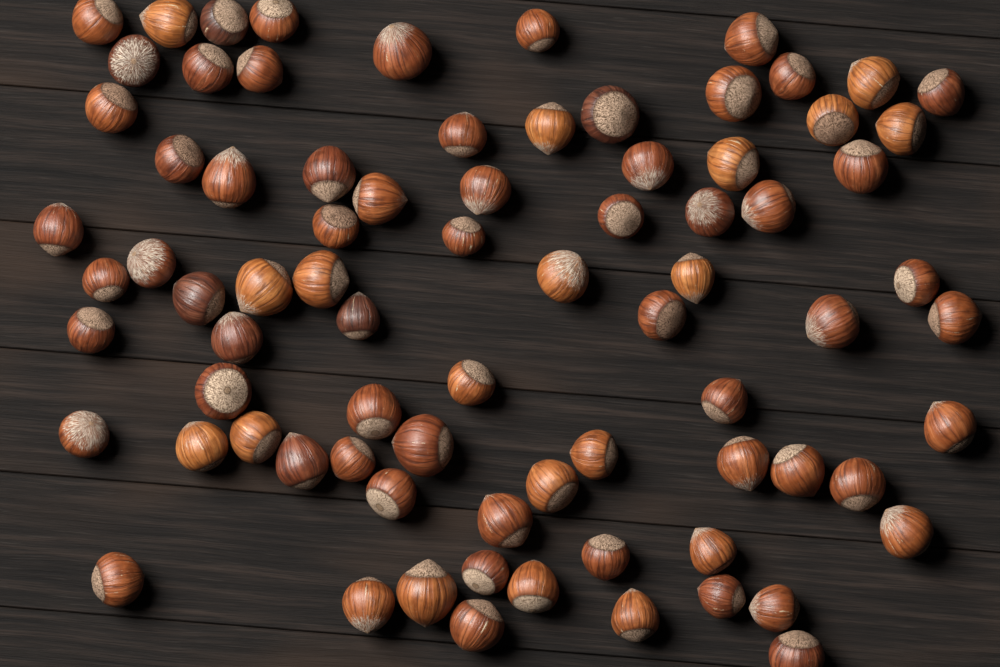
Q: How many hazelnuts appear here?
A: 79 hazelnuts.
